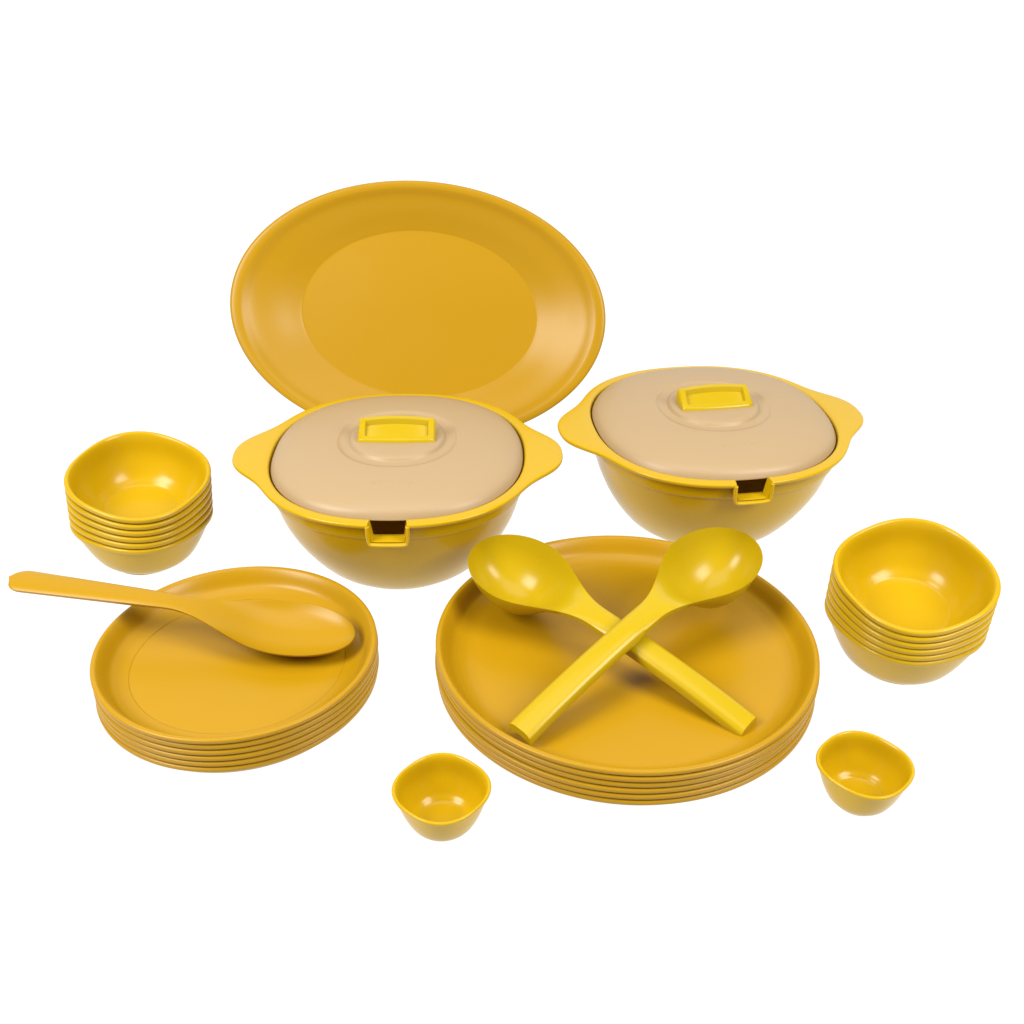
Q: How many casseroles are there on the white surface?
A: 2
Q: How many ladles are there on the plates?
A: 2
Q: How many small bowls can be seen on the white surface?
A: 2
